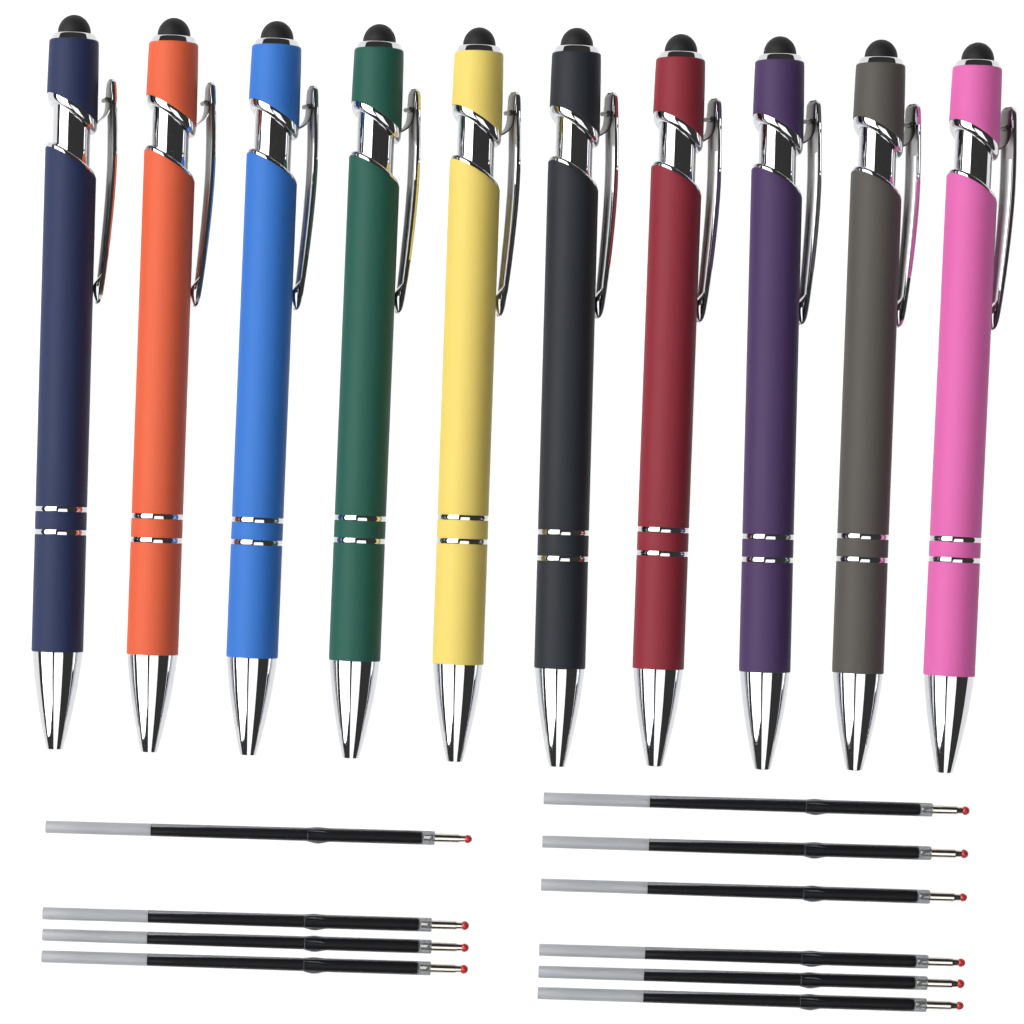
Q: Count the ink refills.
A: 10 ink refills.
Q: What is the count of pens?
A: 10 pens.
